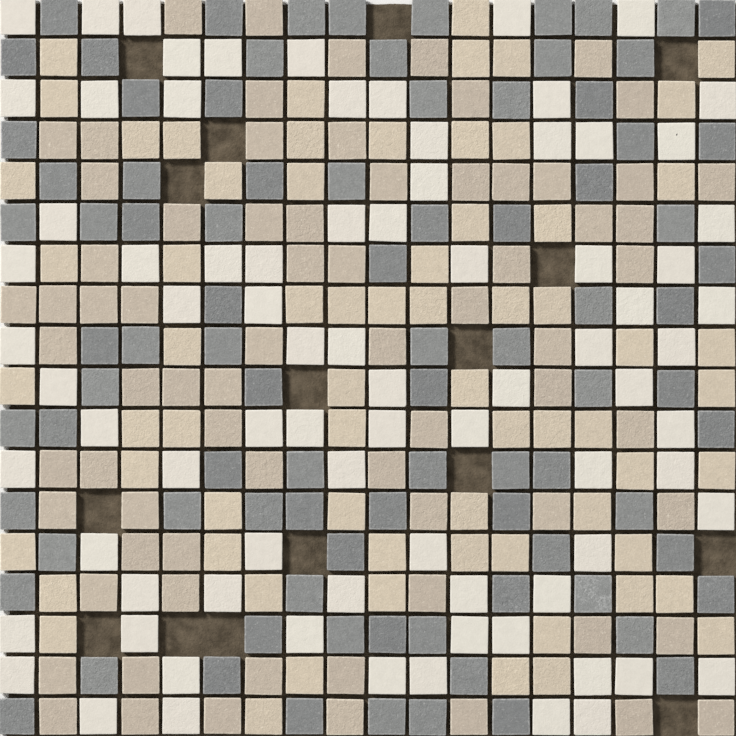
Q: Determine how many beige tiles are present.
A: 139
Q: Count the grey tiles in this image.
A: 88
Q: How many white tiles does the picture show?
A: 81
